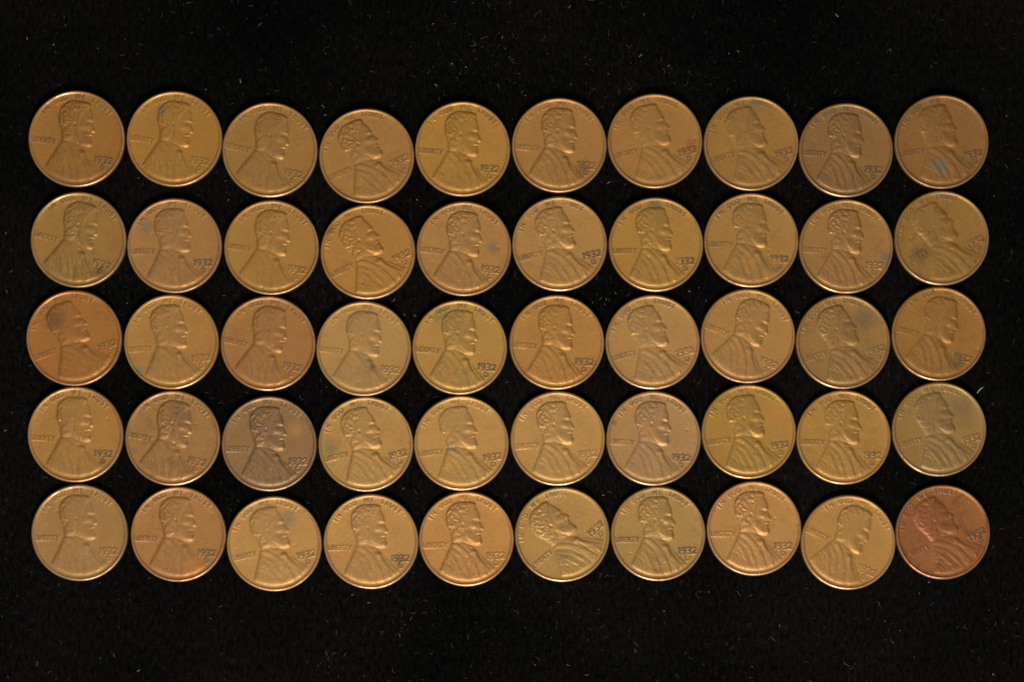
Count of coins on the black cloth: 50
